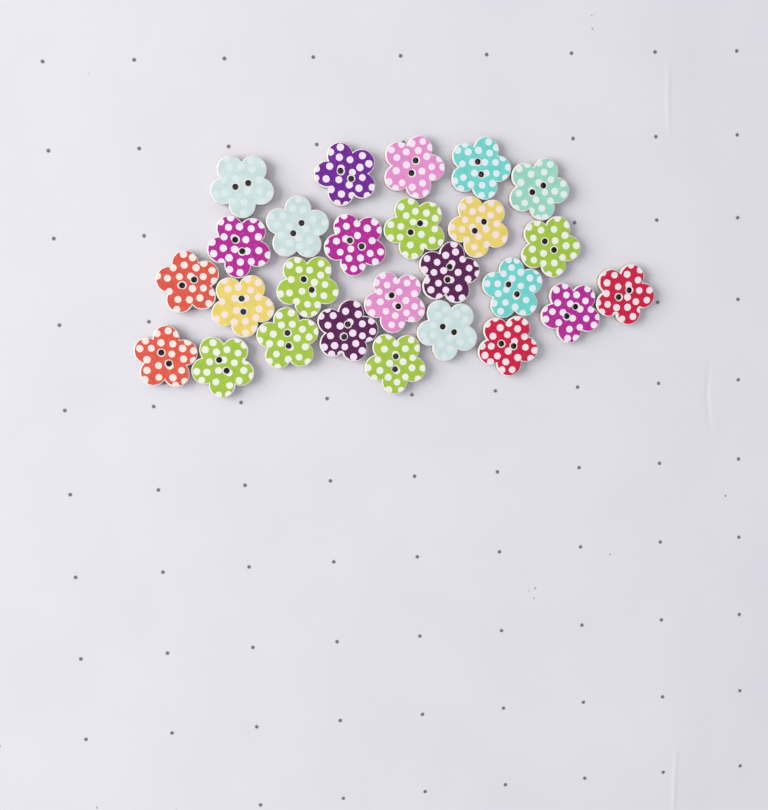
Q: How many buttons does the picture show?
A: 26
